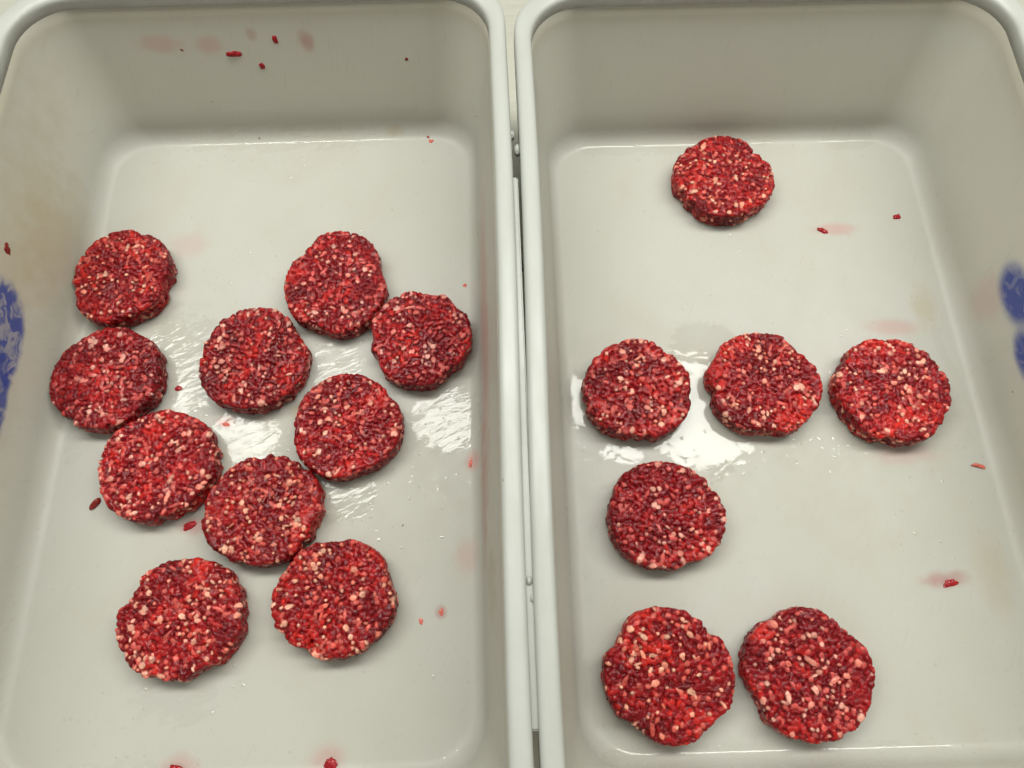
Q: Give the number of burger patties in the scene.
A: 17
